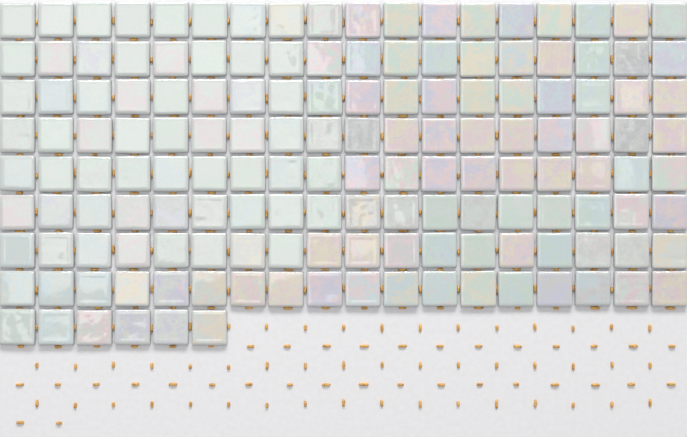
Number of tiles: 150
